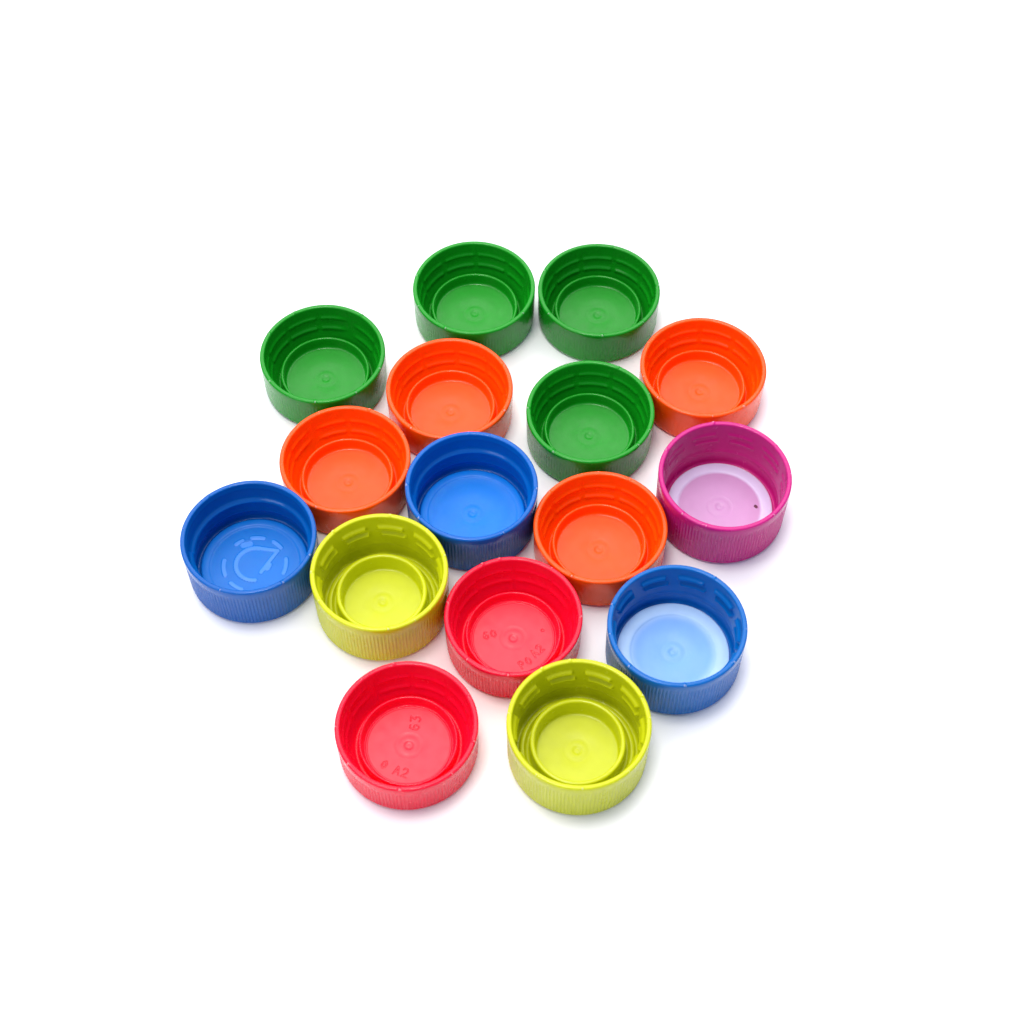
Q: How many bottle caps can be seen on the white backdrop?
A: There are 16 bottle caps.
